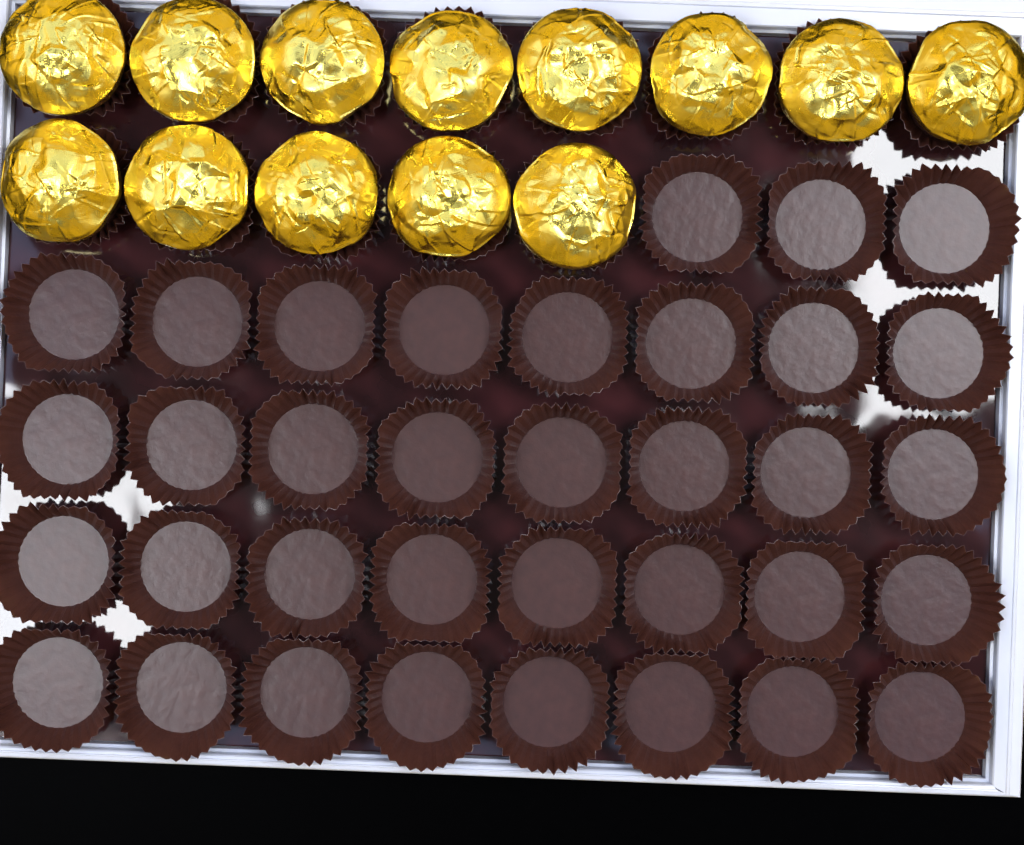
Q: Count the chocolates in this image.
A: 13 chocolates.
